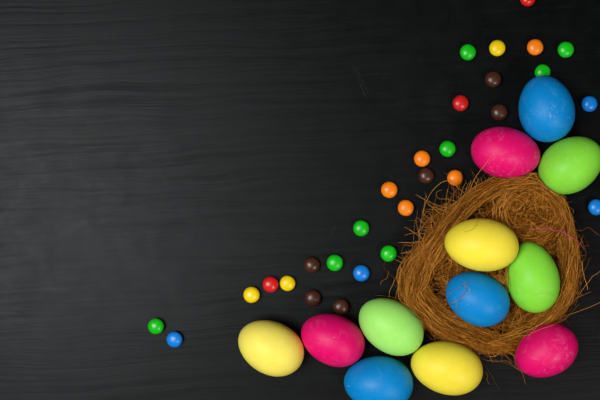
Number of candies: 29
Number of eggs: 12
